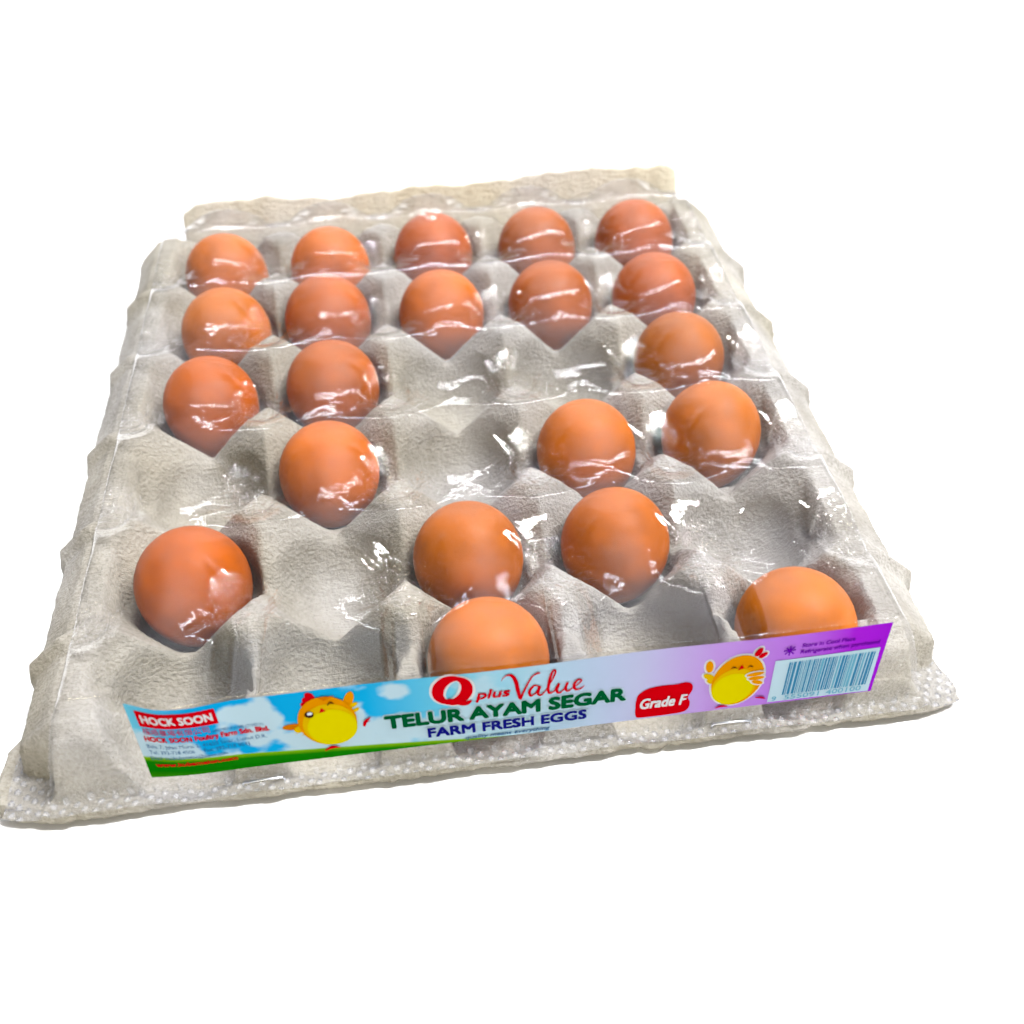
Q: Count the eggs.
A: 21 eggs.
